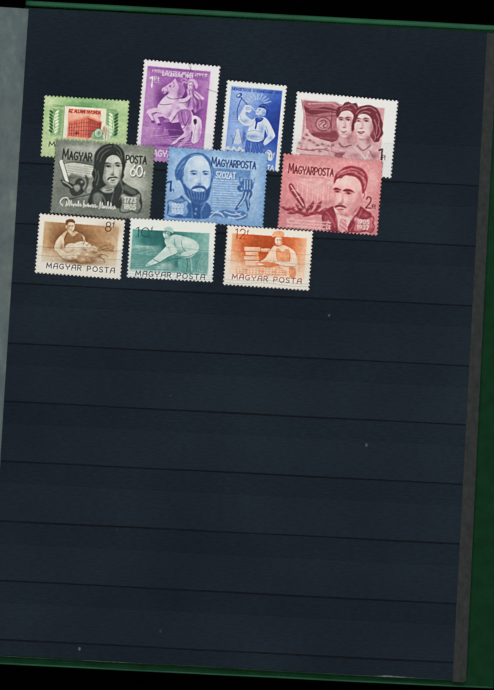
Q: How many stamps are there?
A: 10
